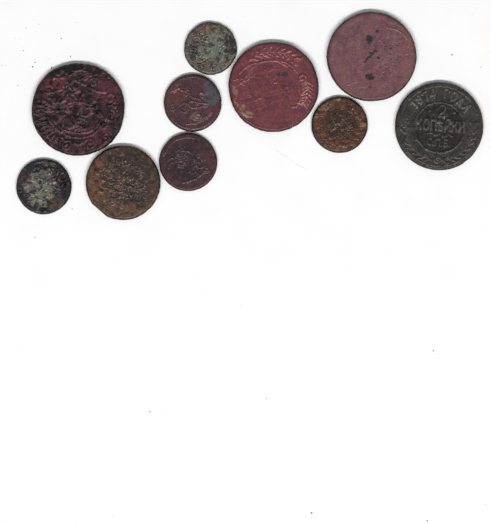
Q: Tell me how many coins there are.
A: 10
